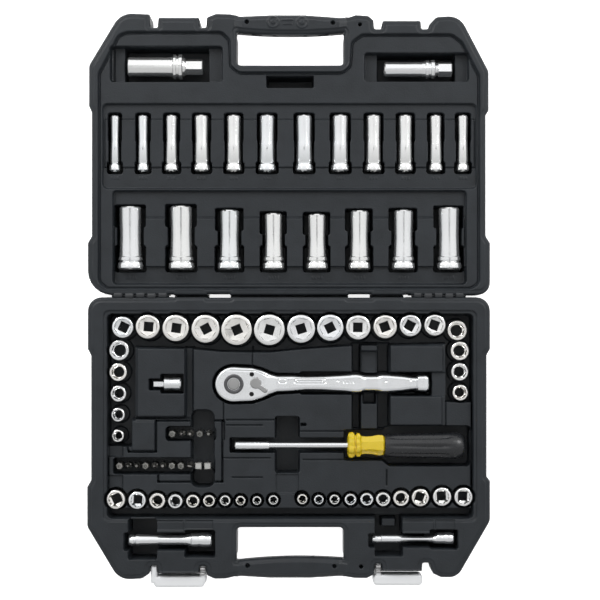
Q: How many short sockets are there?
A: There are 41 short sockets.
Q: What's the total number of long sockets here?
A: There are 22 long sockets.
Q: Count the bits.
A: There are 16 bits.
